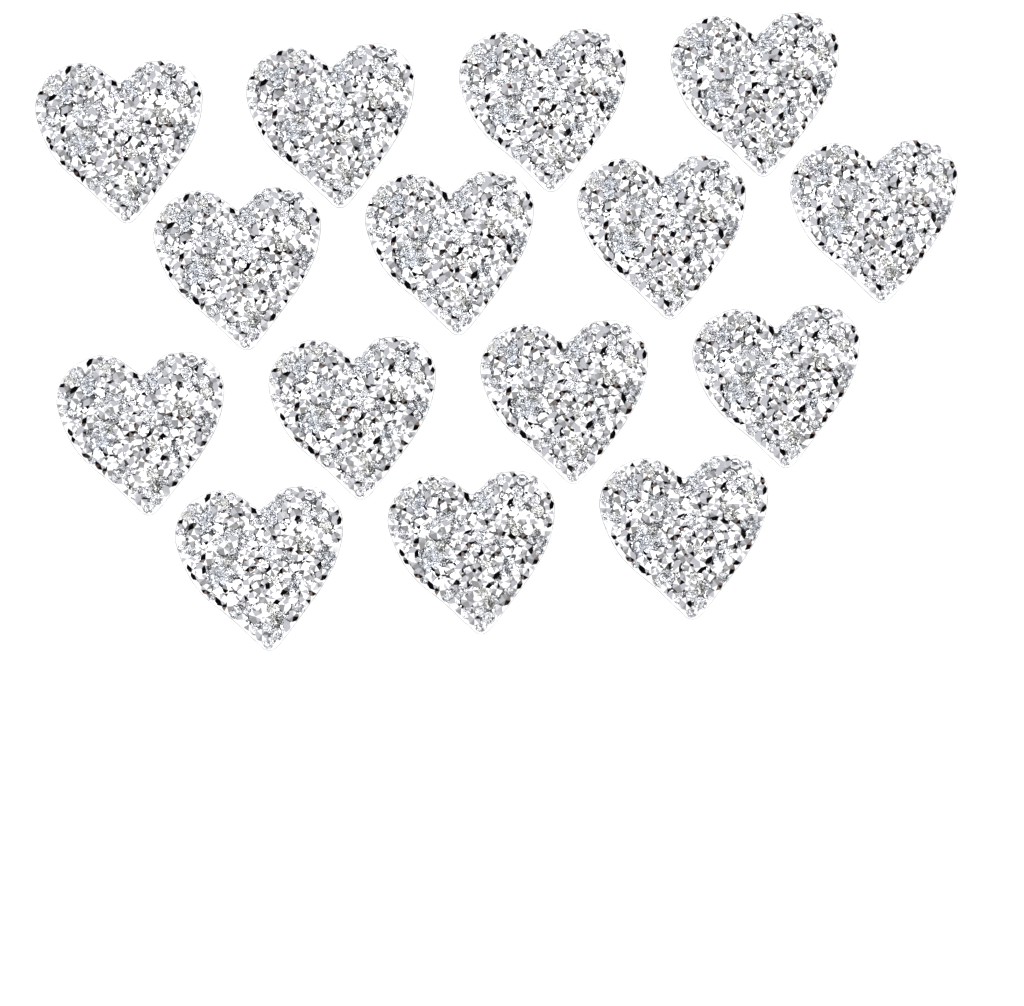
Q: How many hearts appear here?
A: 15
